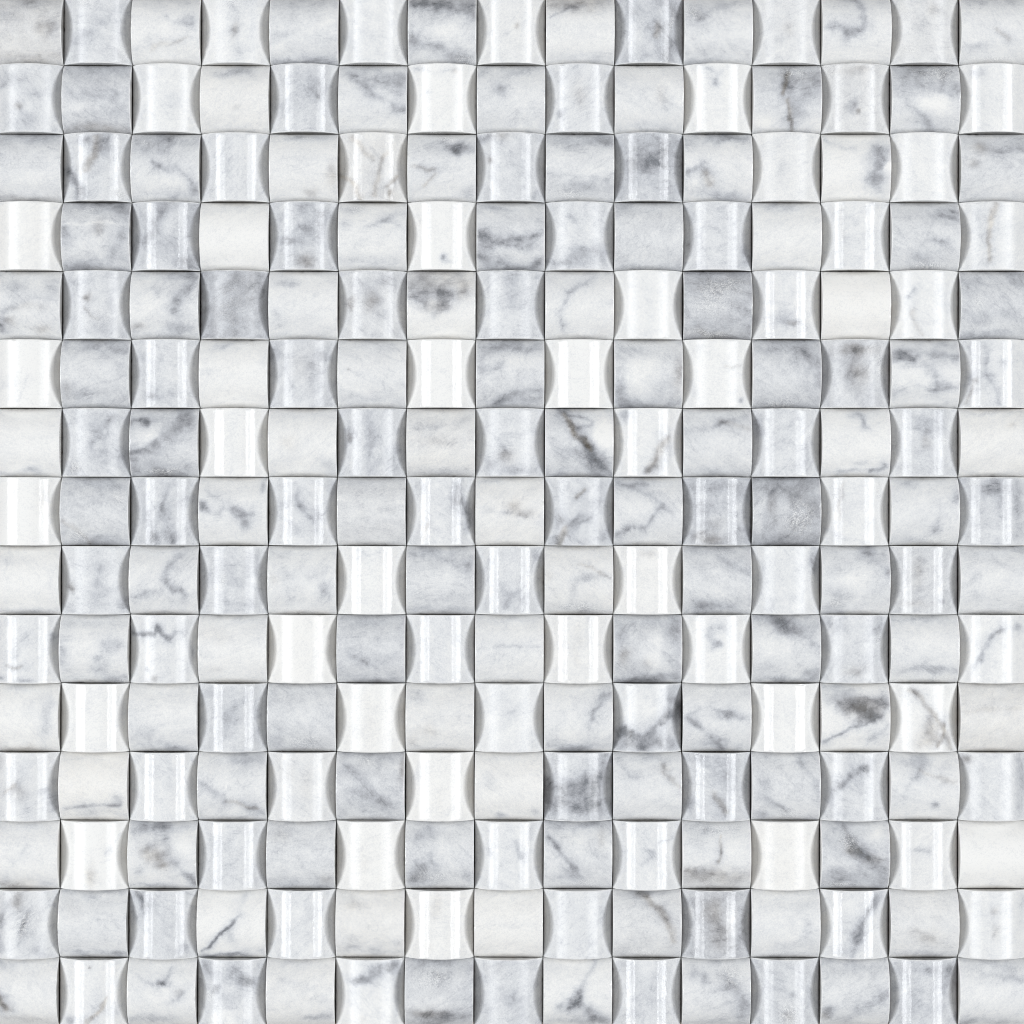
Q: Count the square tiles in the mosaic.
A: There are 113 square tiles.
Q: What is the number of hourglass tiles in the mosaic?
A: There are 112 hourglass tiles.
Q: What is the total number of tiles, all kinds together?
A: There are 225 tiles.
